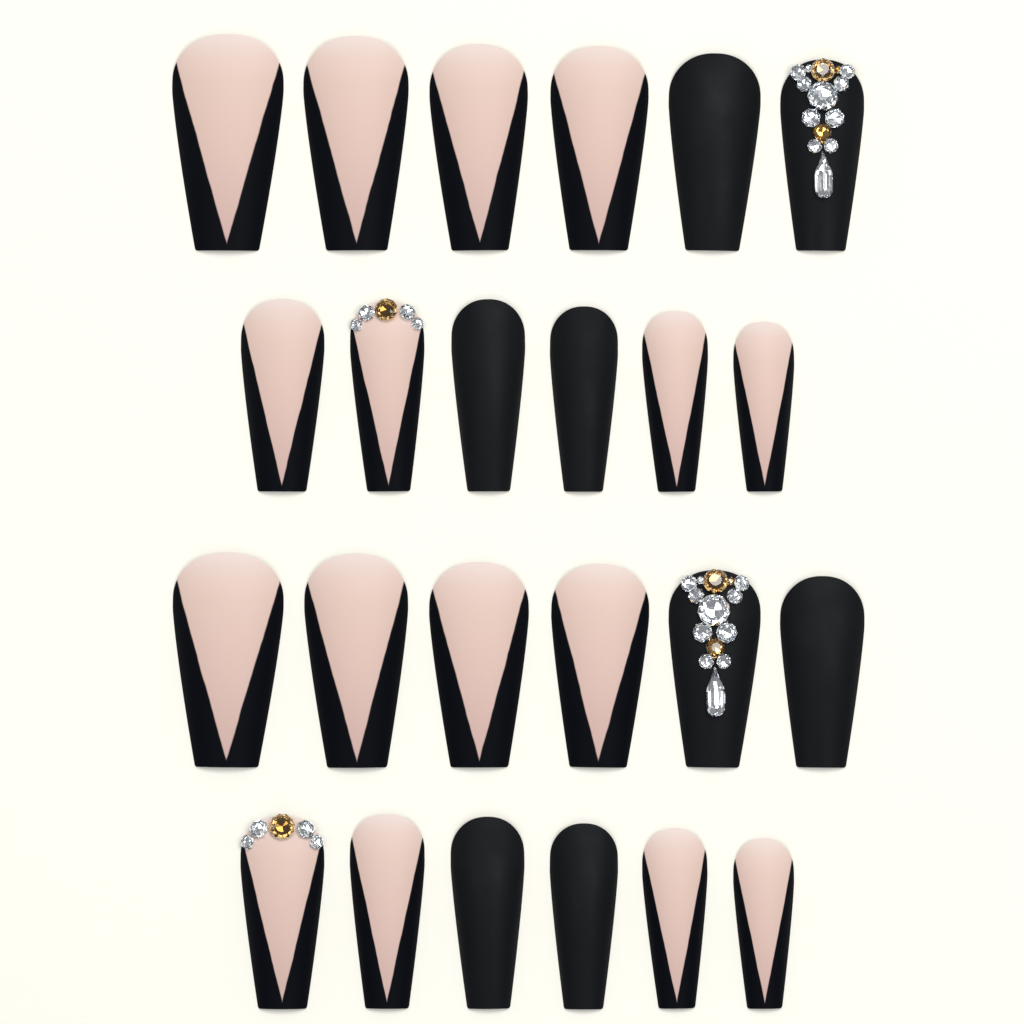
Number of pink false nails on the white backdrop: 16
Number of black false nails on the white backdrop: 8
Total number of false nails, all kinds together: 24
